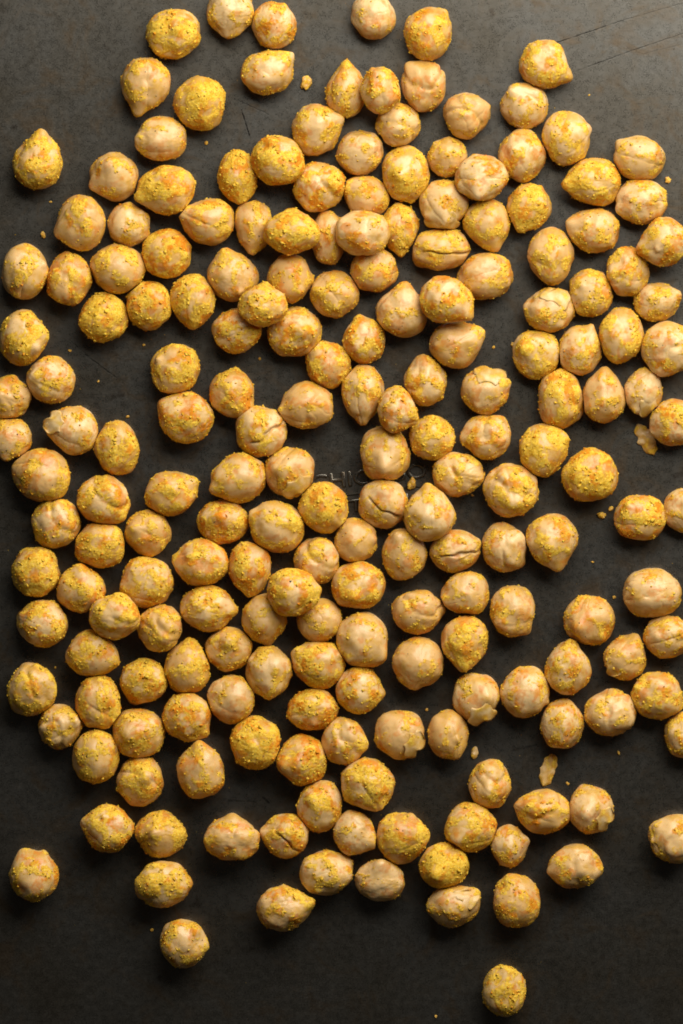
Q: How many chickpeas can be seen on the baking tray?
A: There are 200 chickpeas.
